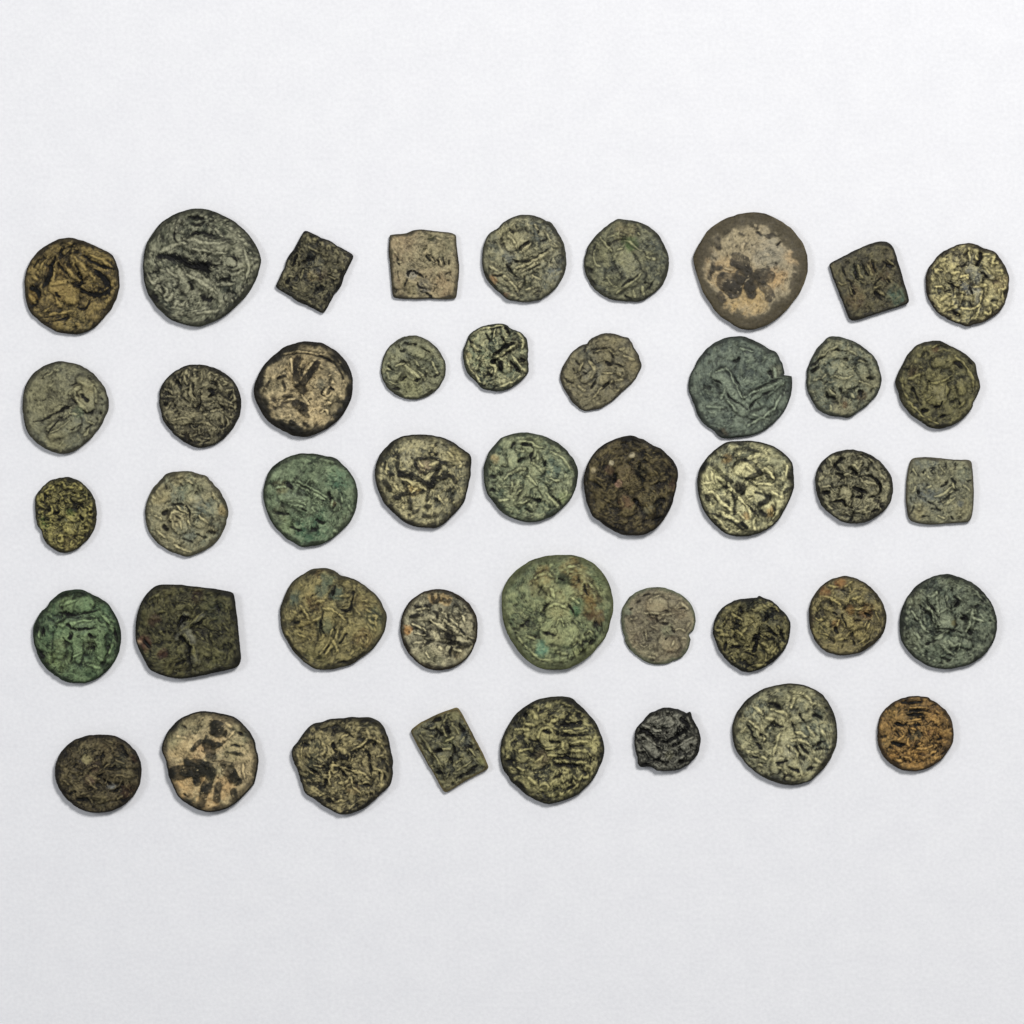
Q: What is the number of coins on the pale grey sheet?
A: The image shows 44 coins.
